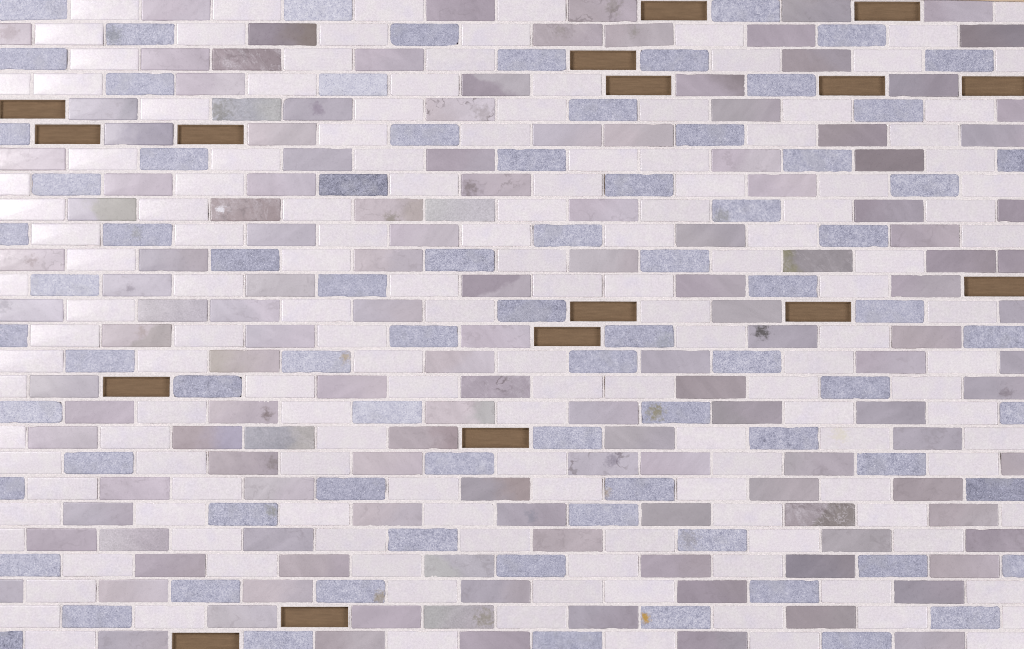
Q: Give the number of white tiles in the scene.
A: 152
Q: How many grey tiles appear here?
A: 141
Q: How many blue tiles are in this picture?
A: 80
